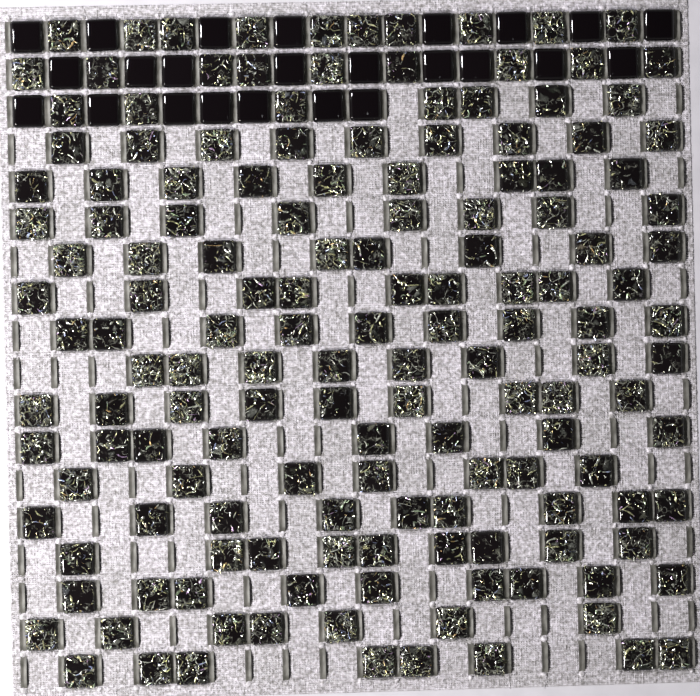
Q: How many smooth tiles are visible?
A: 24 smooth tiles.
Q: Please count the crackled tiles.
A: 152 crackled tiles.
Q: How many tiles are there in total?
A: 176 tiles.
